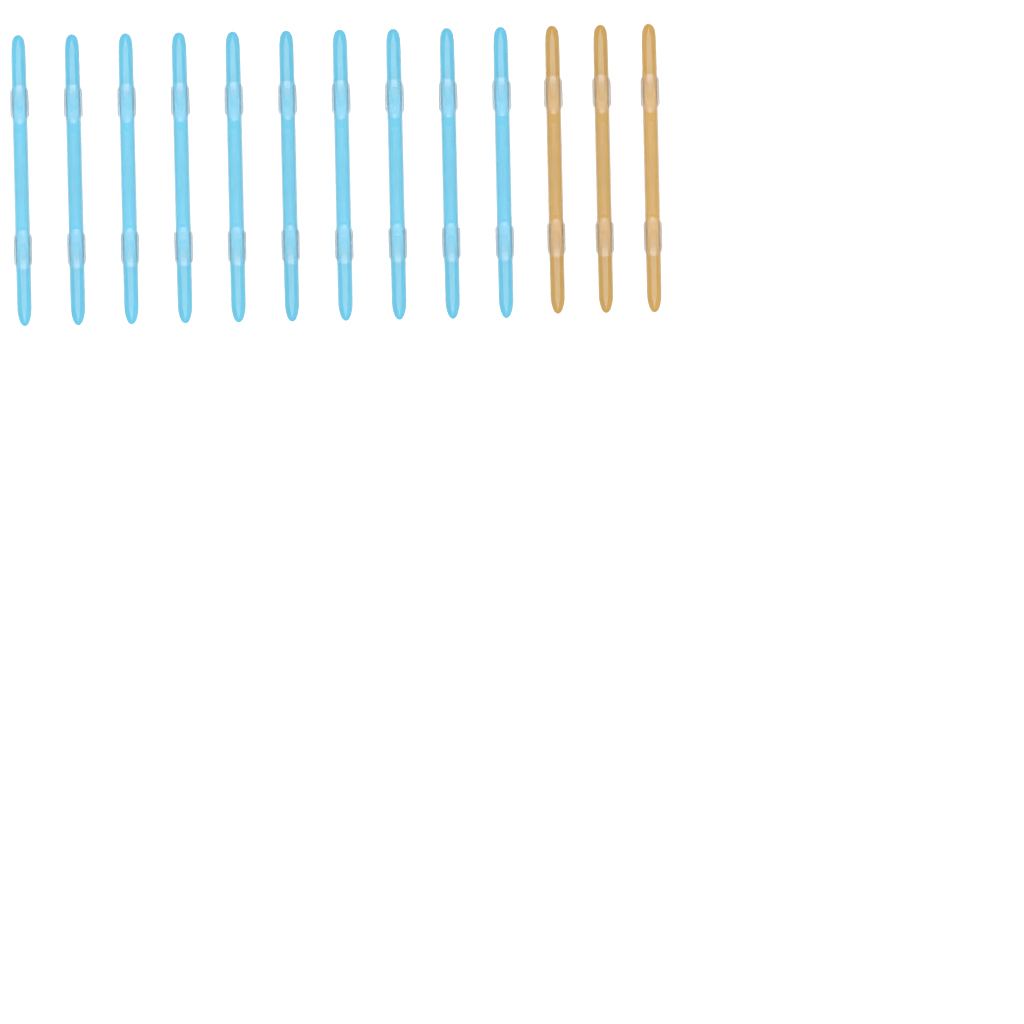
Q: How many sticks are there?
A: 13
